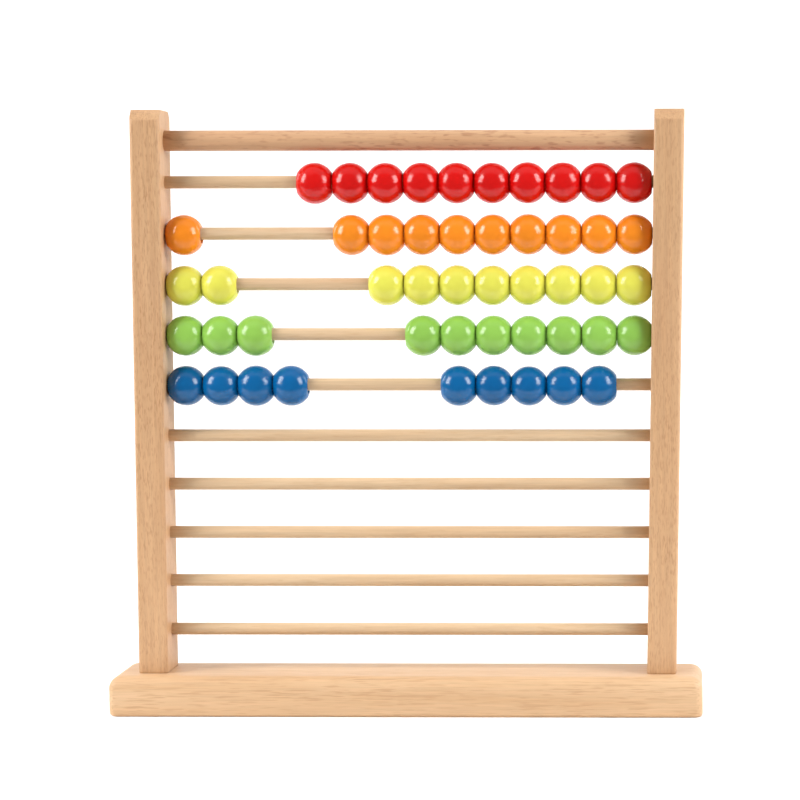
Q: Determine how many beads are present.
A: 49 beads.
